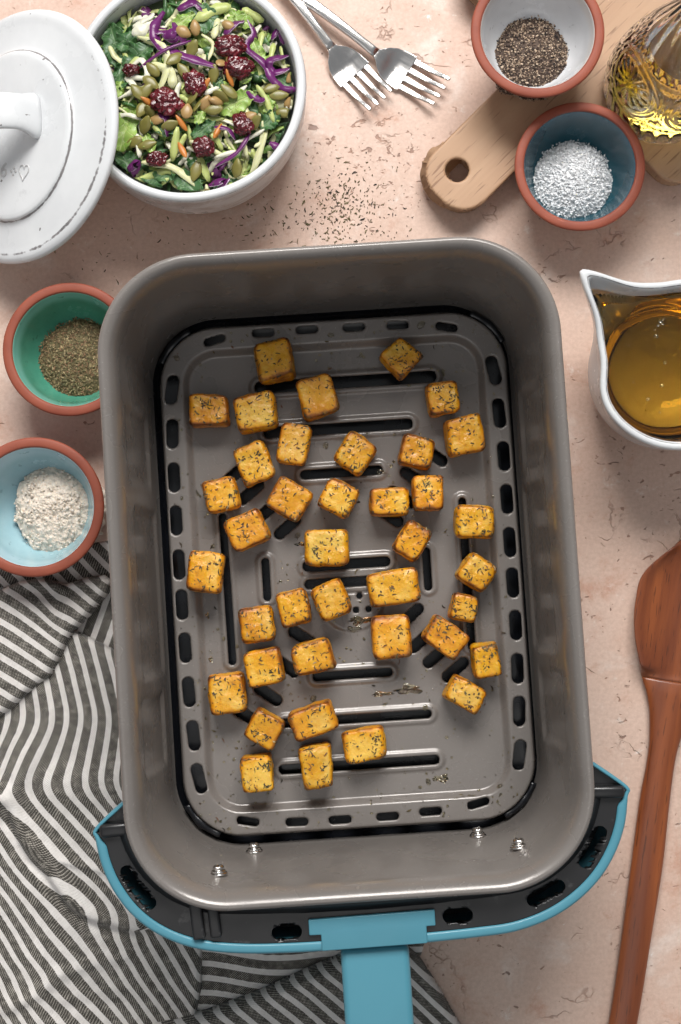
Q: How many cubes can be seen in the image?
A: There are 39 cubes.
